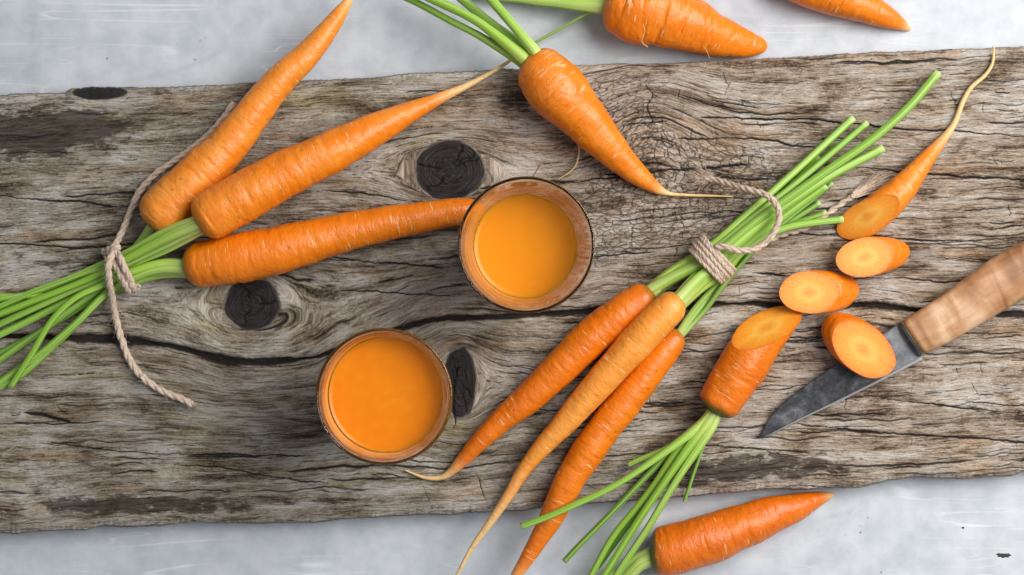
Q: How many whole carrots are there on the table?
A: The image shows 10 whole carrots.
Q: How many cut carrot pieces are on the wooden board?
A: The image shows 5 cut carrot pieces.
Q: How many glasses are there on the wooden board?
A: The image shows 2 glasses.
